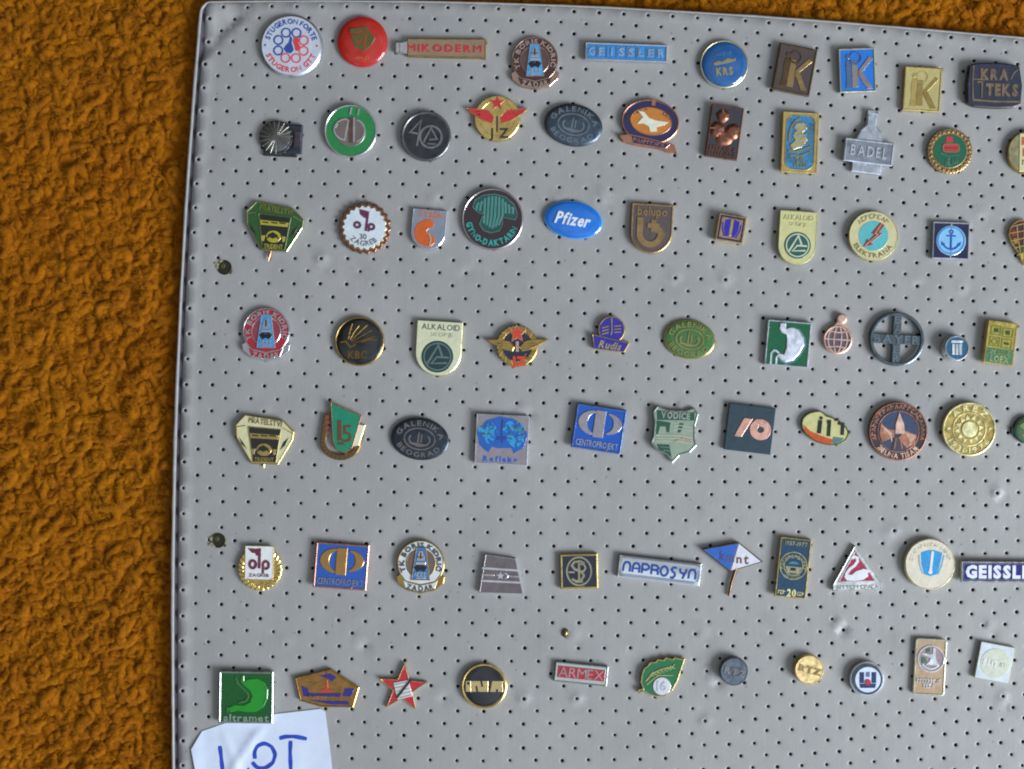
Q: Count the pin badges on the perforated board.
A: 76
